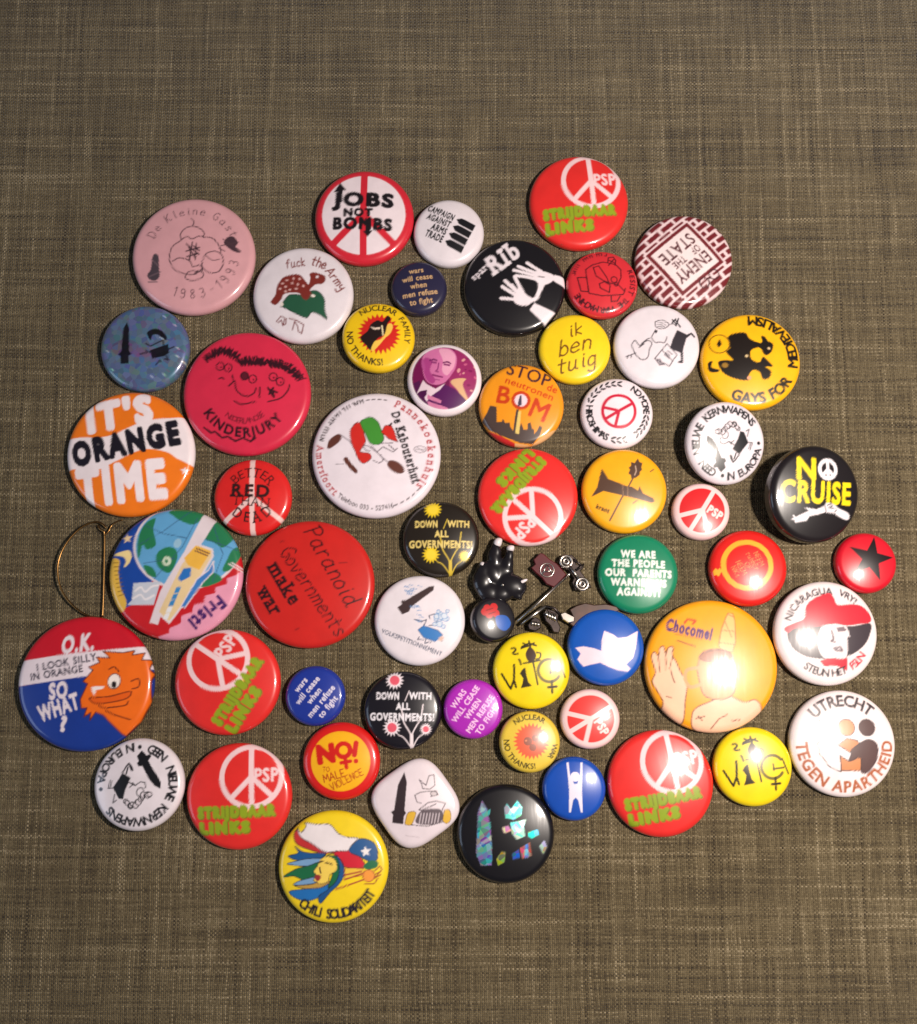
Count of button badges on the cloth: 55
